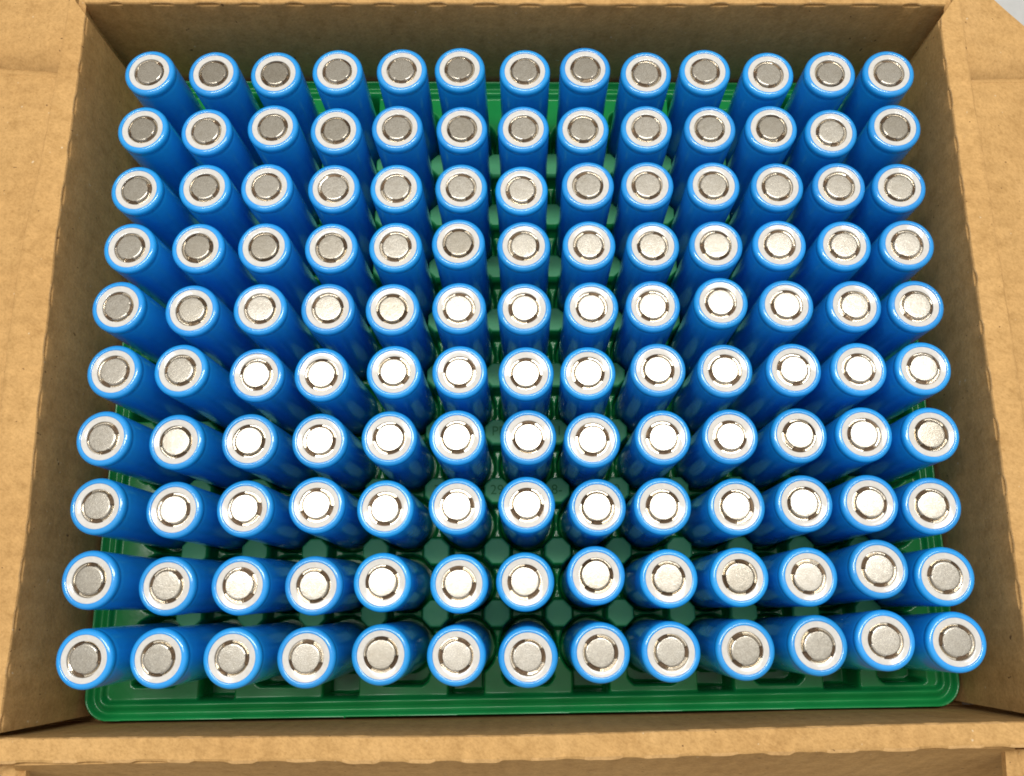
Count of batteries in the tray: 130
